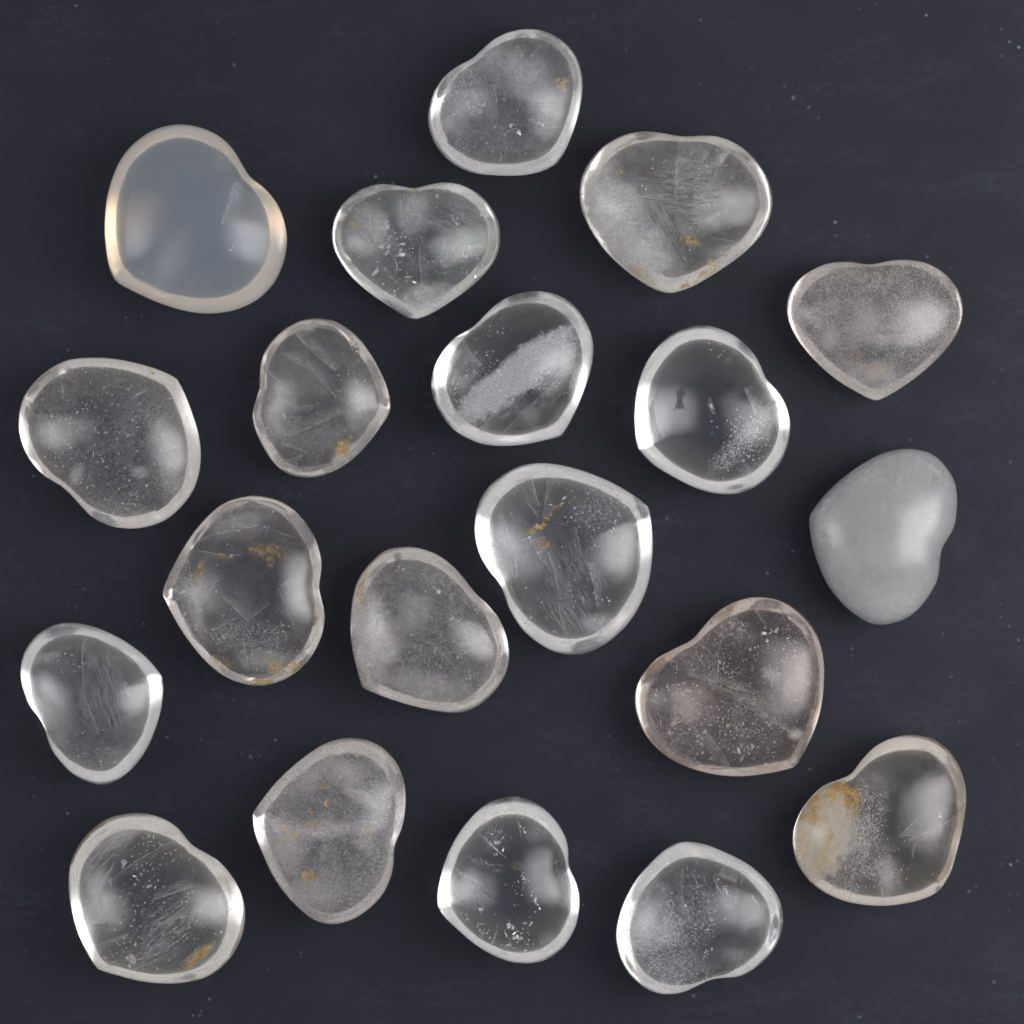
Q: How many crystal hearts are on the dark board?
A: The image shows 20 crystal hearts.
